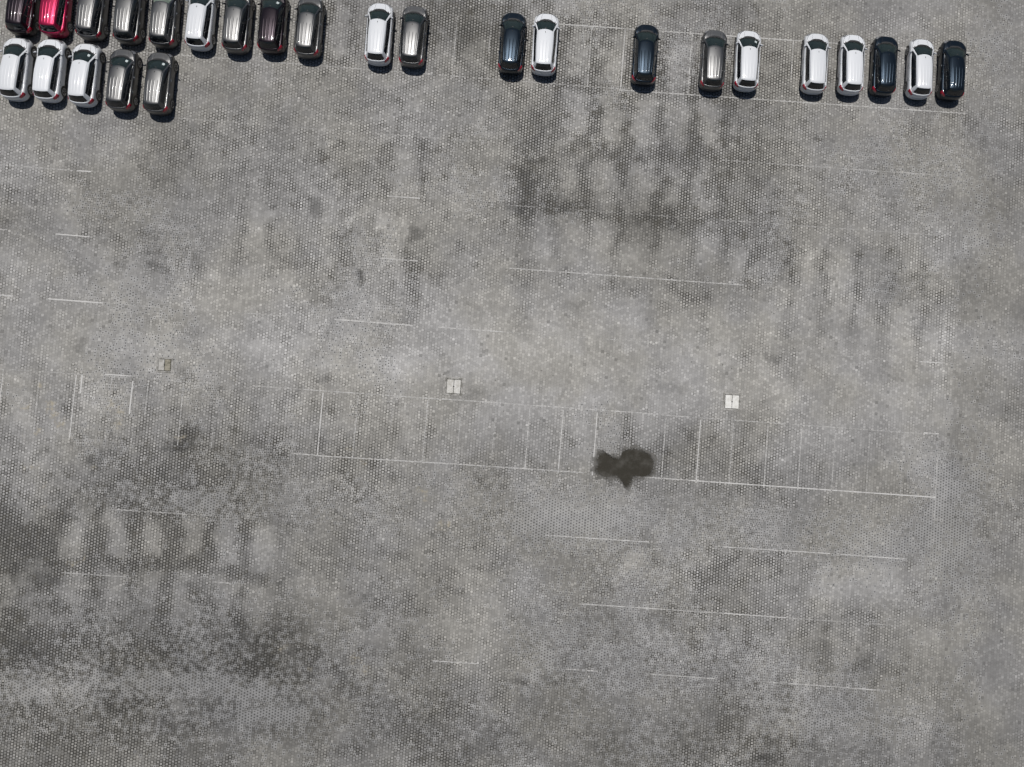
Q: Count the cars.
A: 26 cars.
